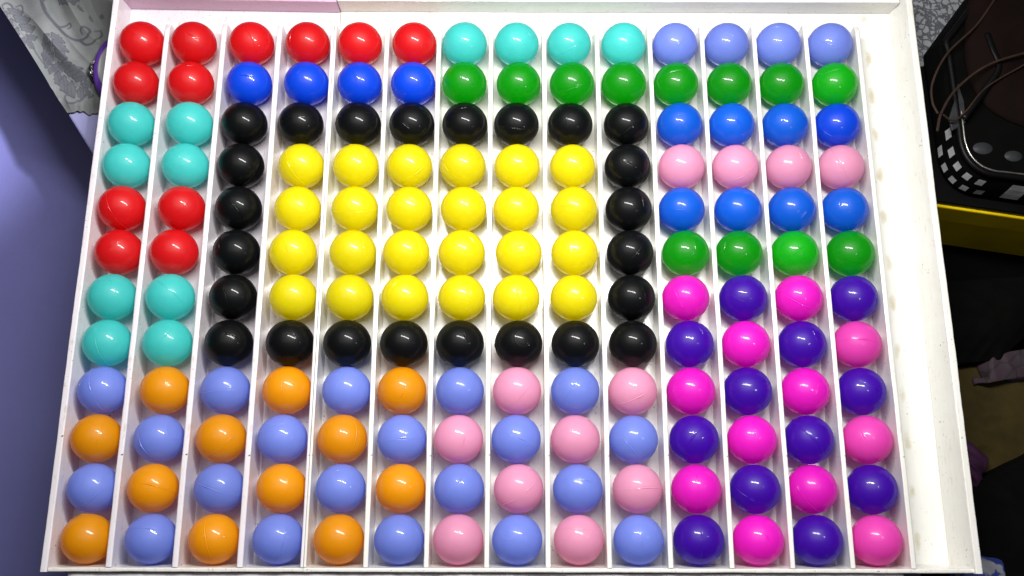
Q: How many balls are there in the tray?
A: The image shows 168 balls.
